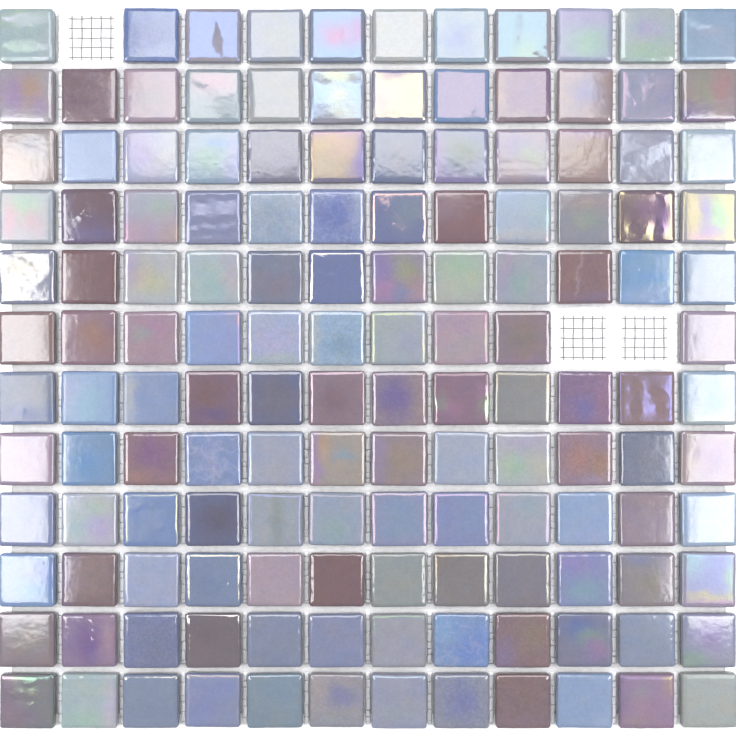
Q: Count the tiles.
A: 141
